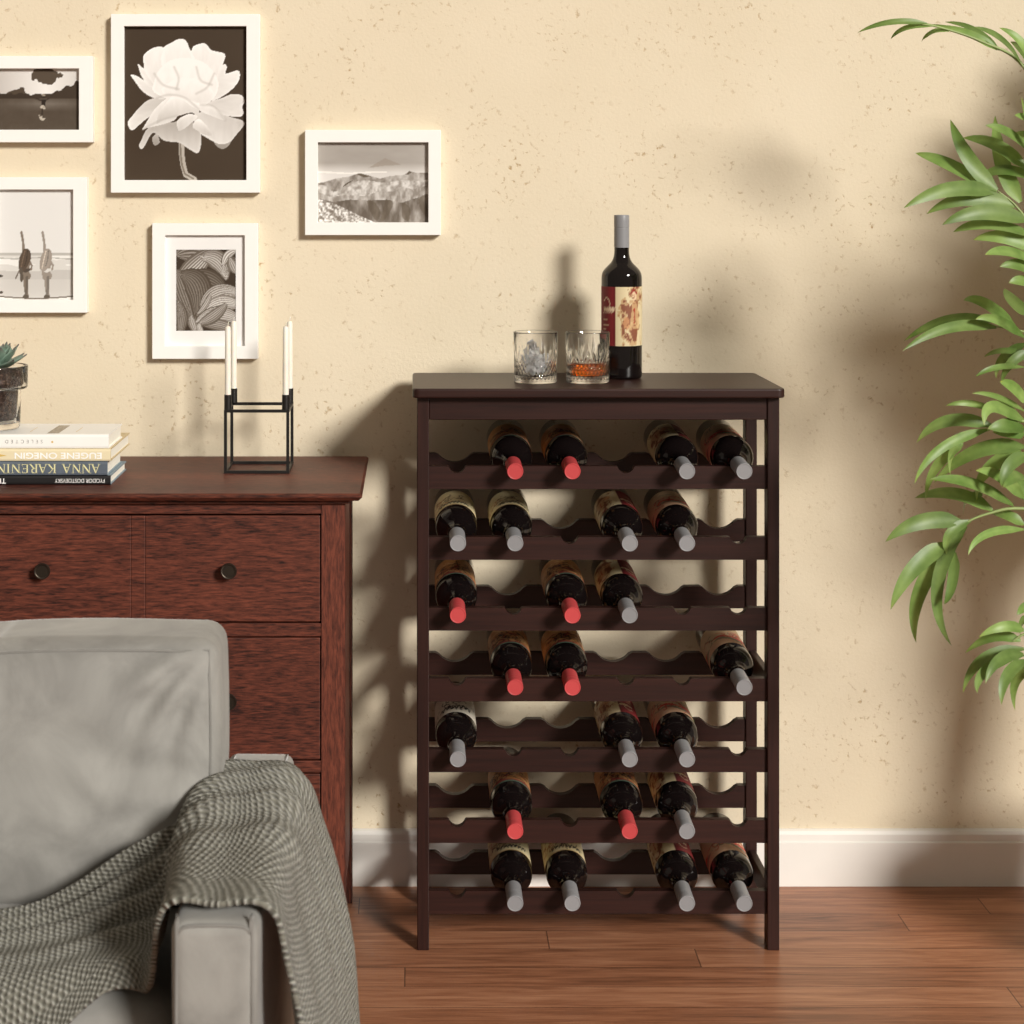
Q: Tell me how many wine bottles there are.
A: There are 25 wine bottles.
